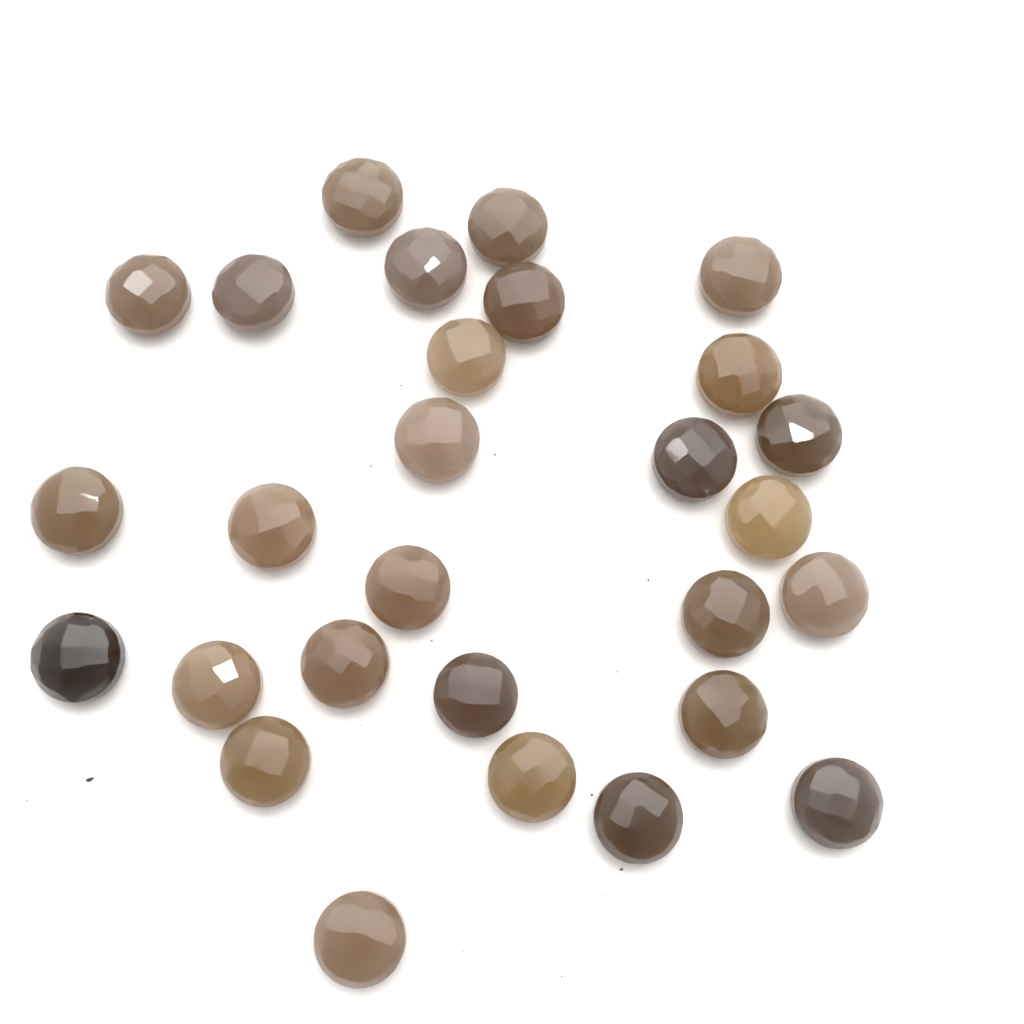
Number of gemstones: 28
